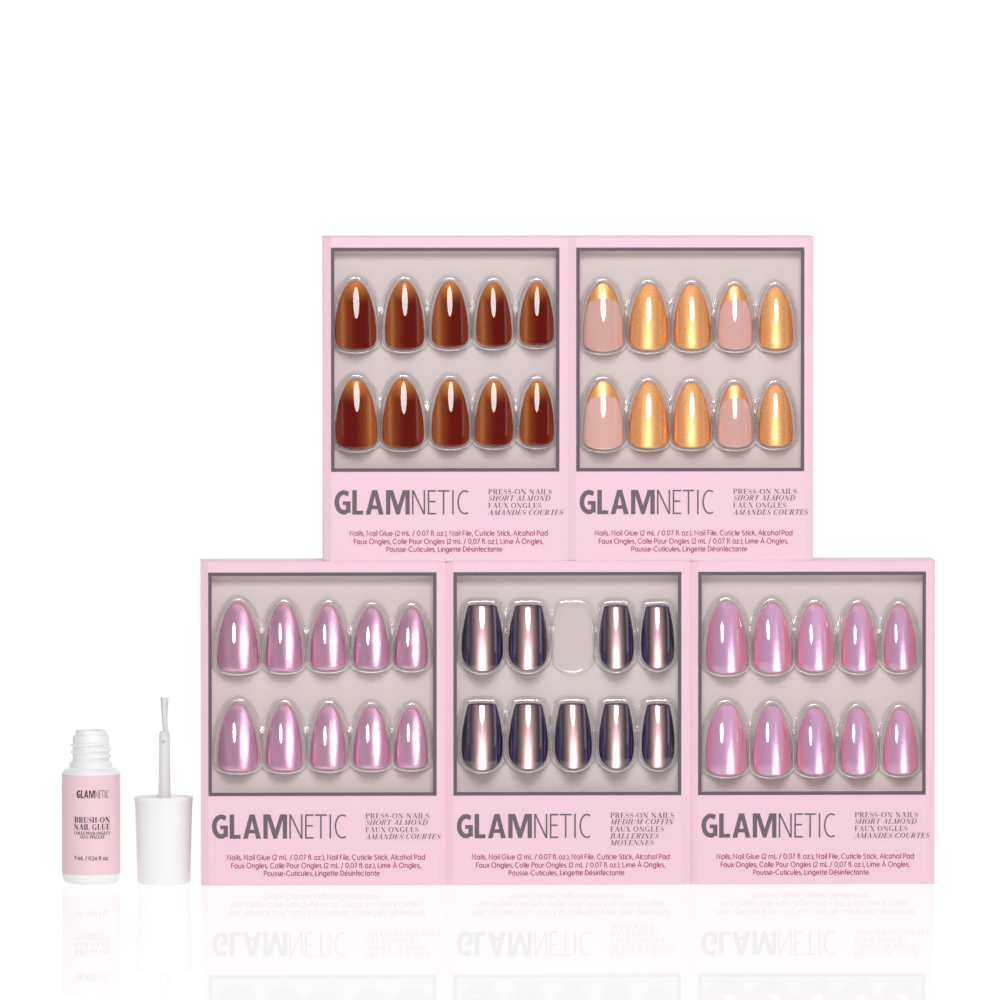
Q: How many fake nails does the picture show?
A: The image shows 49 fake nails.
